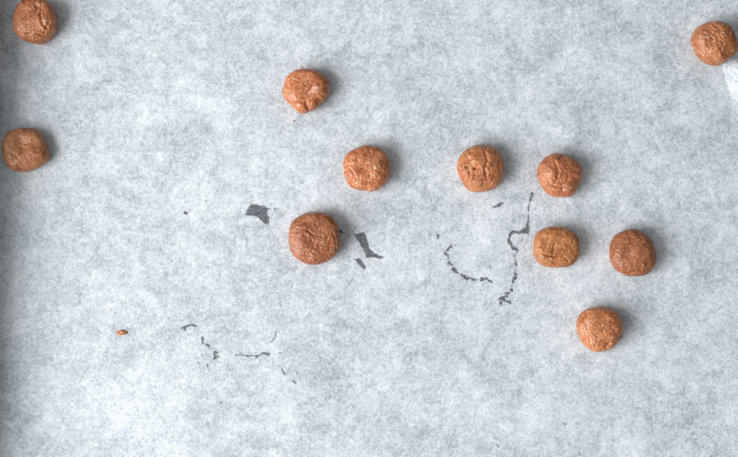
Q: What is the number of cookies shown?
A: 11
